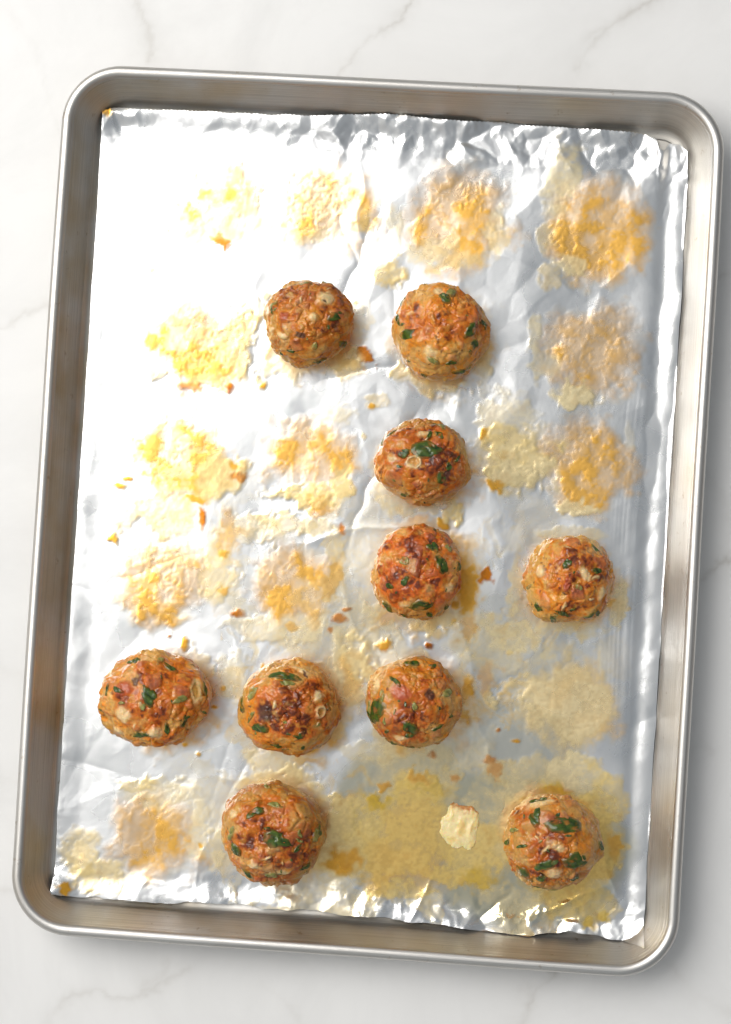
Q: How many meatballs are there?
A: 10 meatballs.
